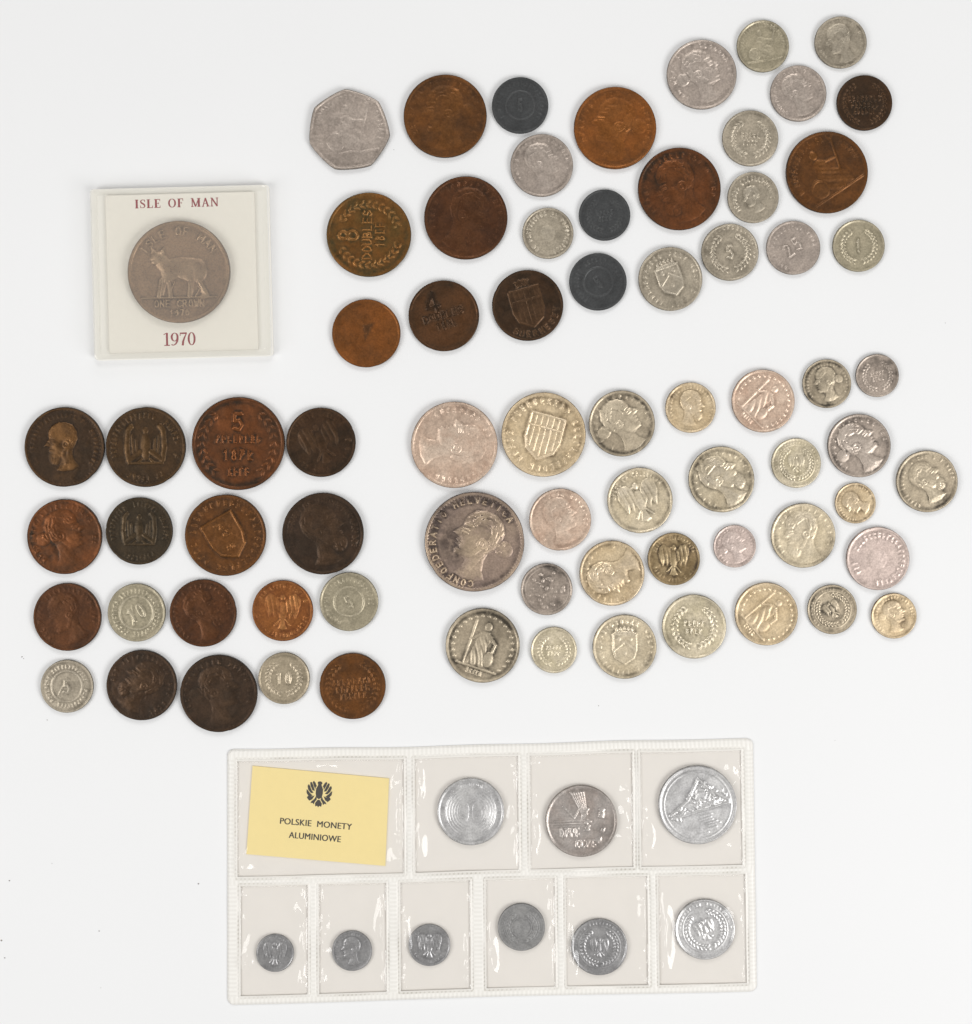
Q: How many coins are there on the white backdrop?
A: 82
